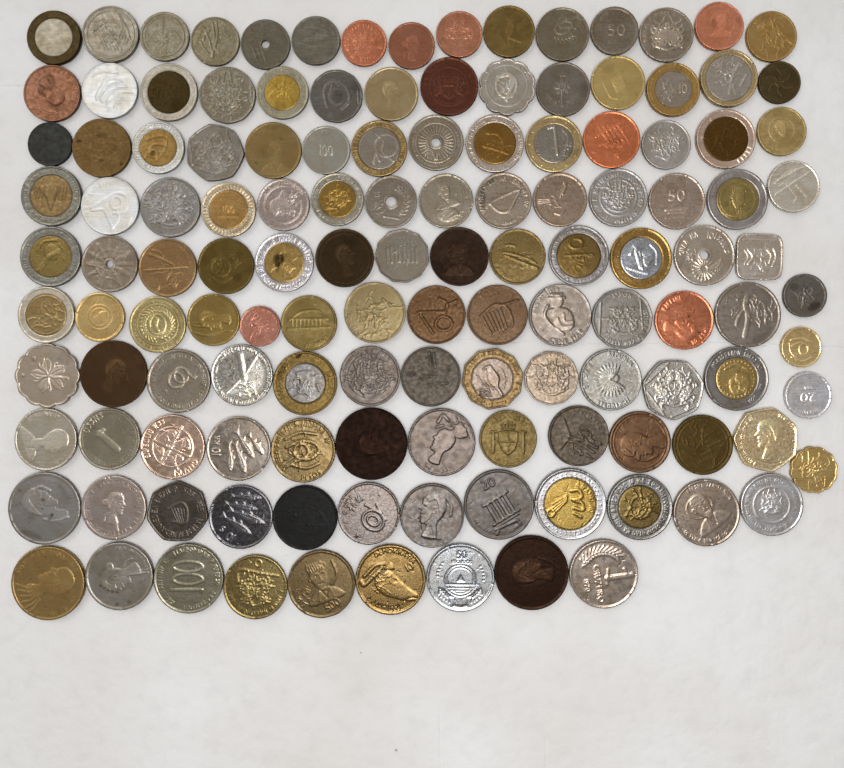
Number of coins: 132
